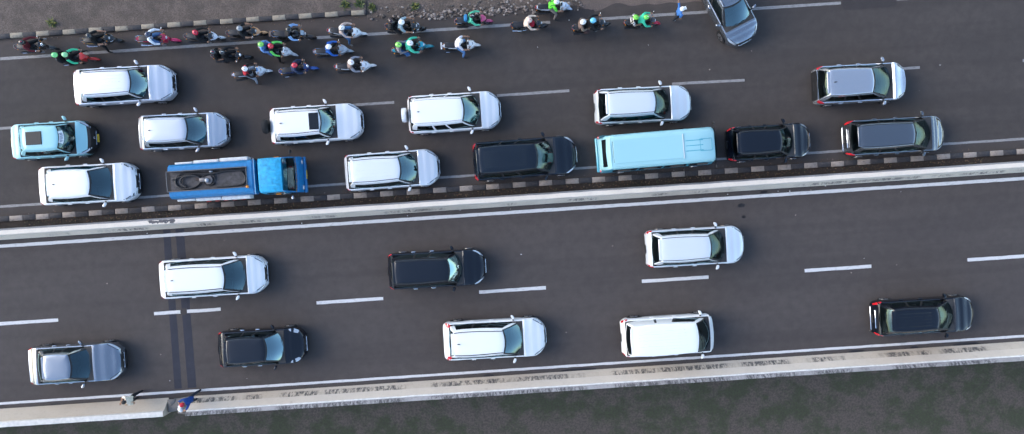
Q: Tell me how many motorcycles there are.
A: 22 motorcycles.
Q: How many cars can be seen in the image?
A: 21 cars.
